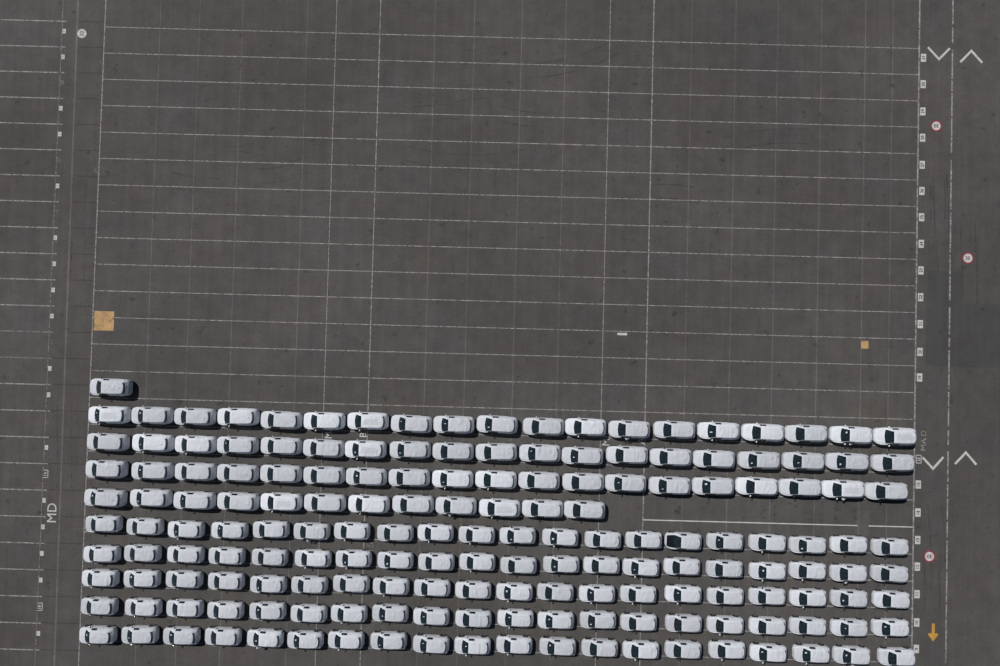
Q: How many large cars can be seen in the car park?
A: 70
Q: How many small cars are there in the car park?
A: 100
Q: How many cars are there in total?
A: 170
